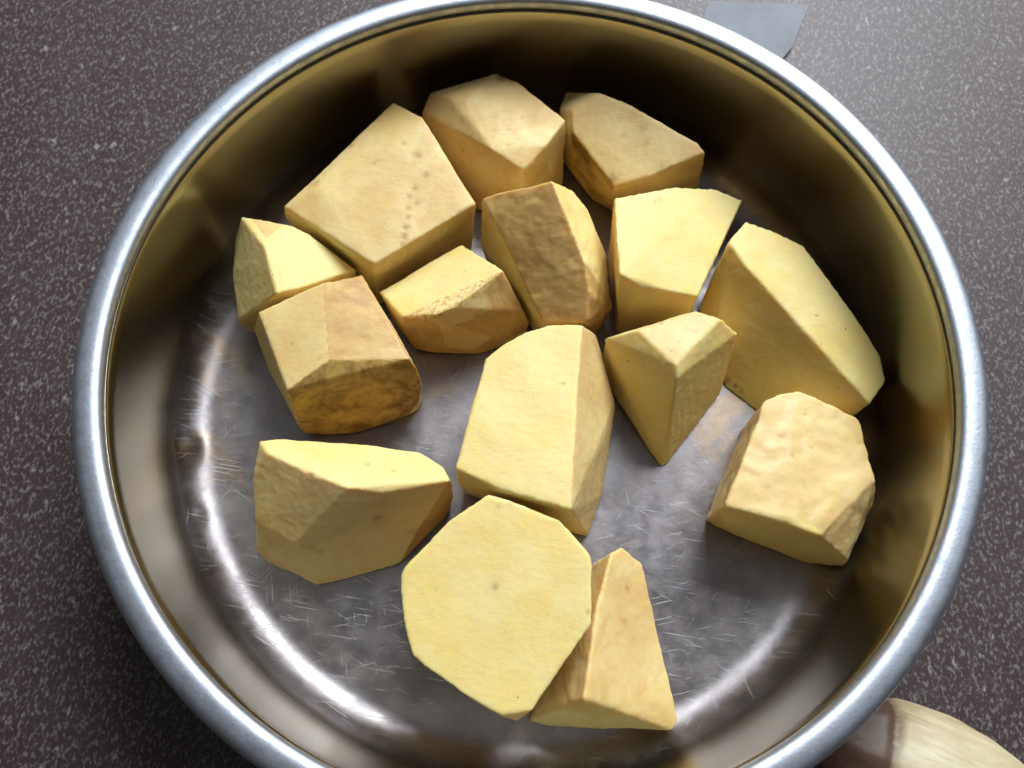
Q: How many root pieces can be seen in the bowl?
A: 15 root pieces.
